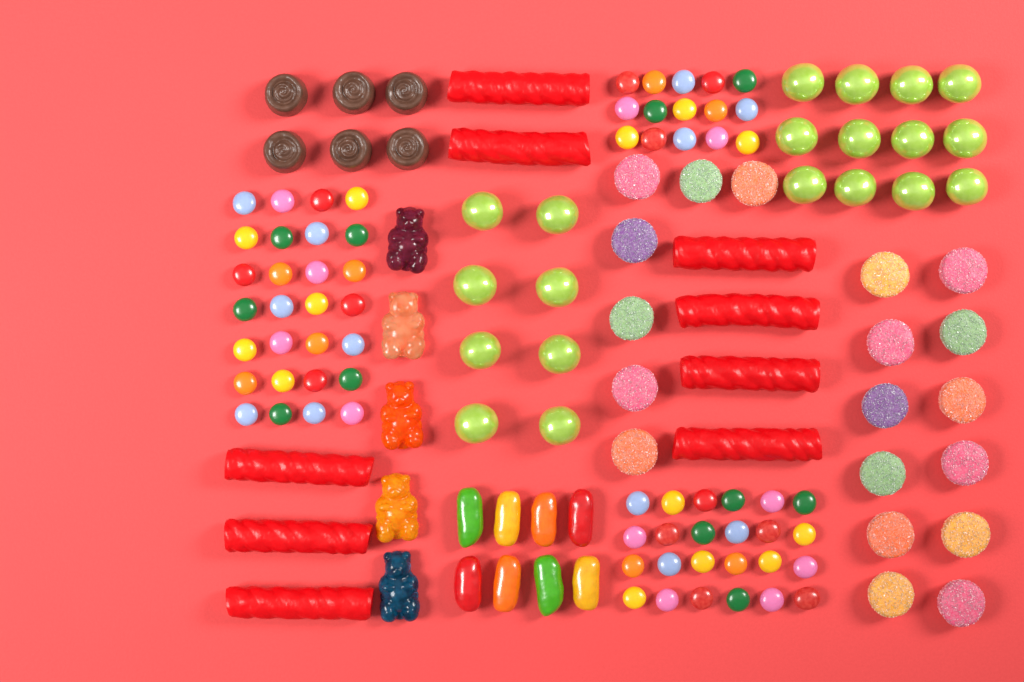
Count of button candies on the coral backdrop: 67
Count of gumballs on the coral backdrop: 20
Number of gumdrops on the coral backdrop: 19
